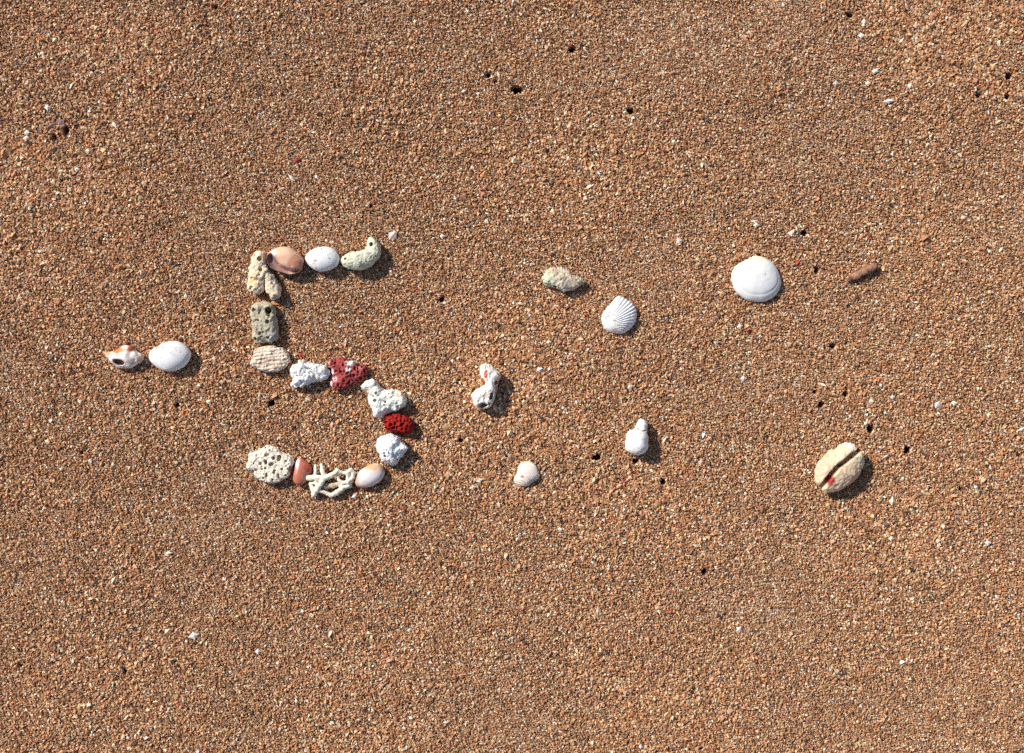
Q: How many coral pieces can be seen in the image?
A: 12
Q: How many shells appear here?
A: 12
